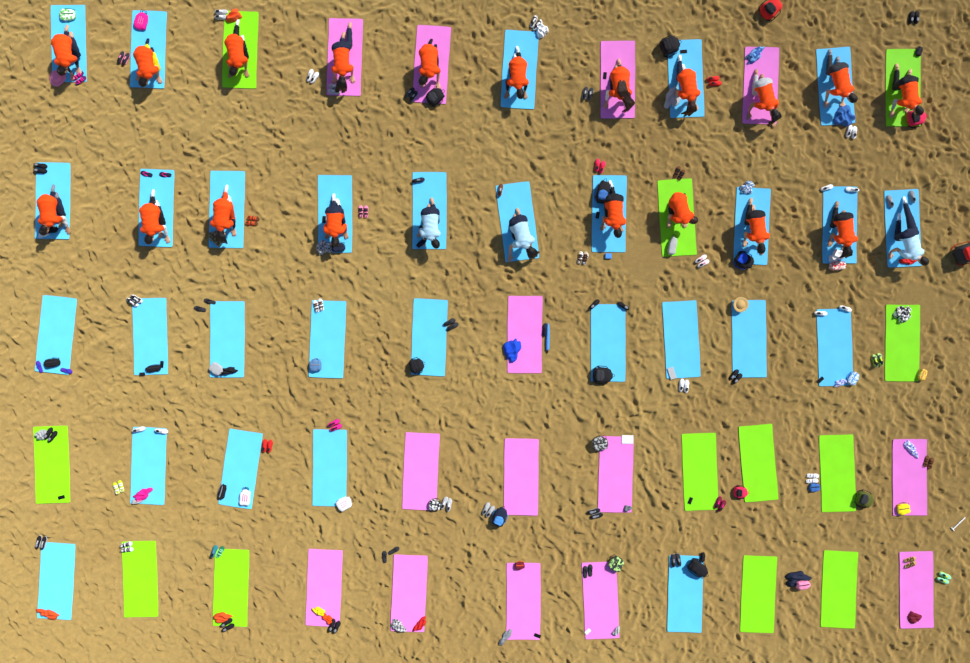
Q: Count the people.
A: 22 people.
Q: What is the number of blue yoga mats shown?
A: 29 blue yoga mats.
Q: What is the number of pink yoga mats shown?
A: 14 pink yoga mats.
